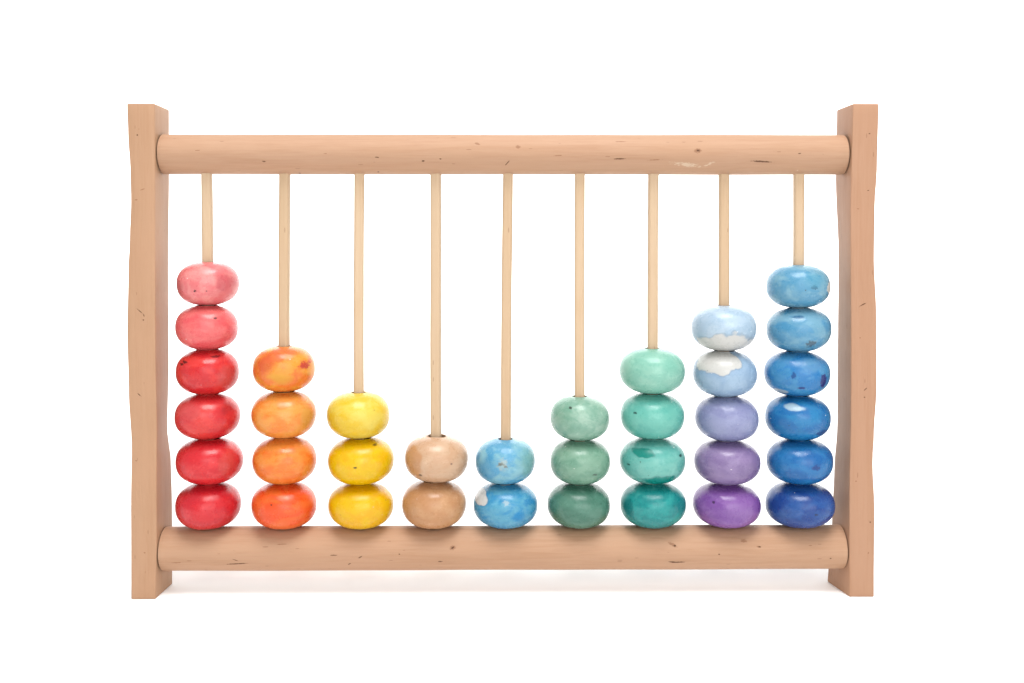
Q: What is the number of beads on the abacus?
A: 35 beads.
